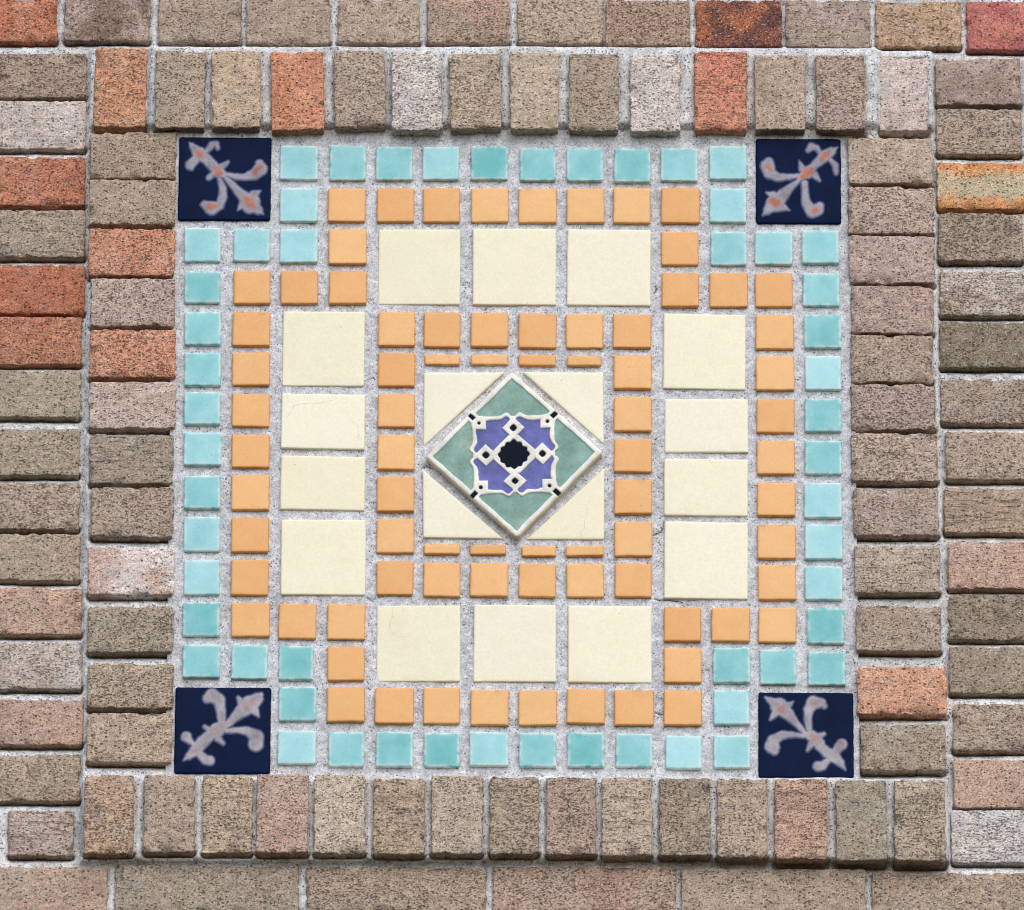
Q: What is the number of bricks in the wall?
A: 101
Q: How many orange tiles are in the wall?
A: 76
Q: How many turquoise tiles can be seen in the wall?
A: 54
